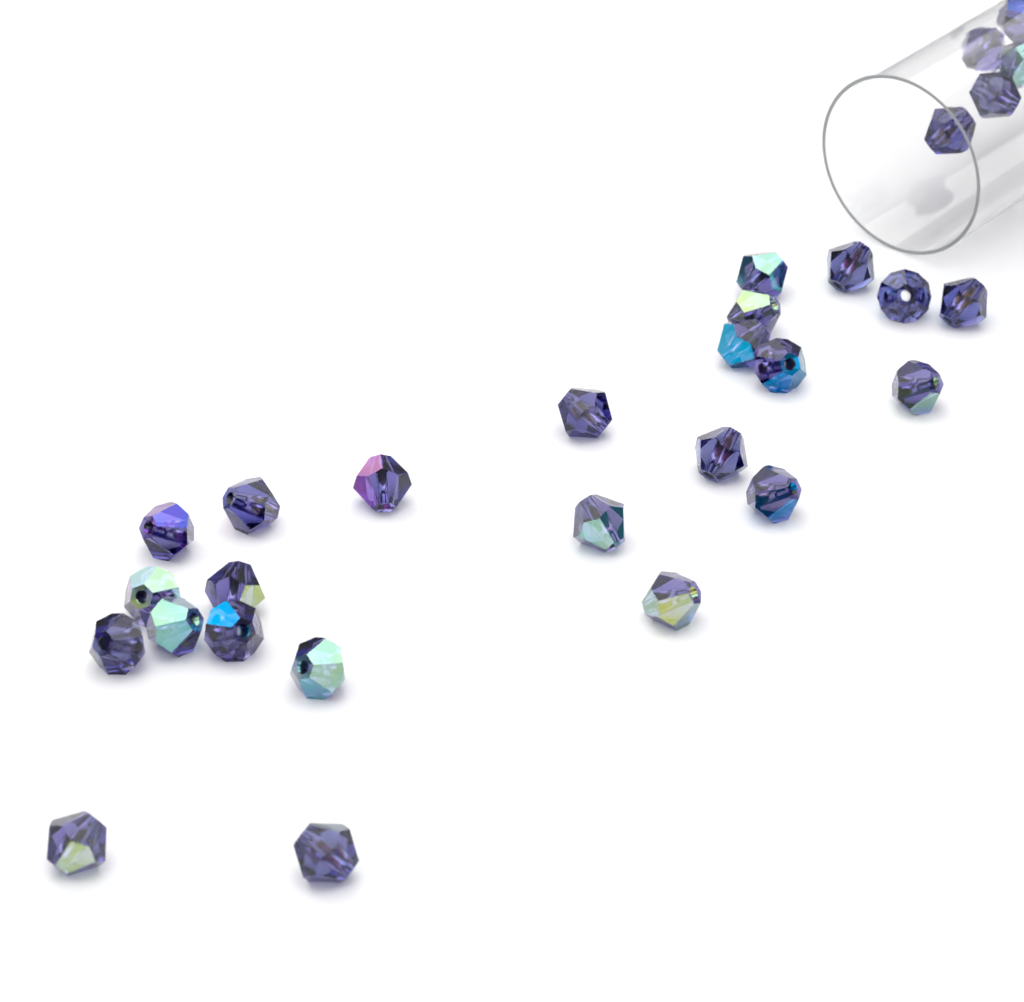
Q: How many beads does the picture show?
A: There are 29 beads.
